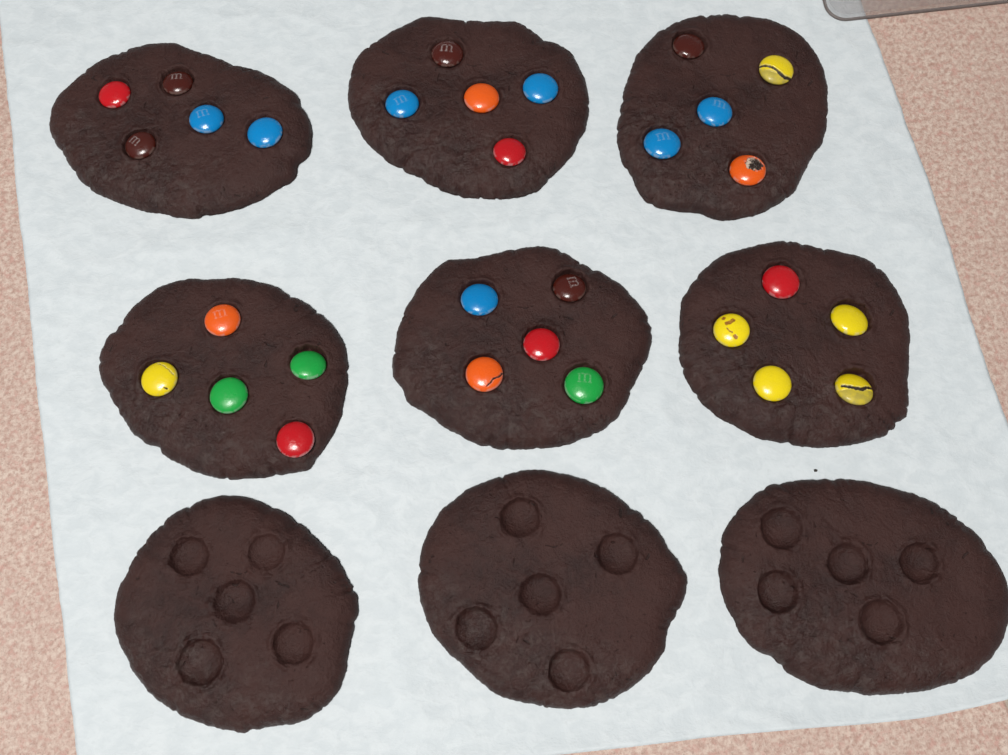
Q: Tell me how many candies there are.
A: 30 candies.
